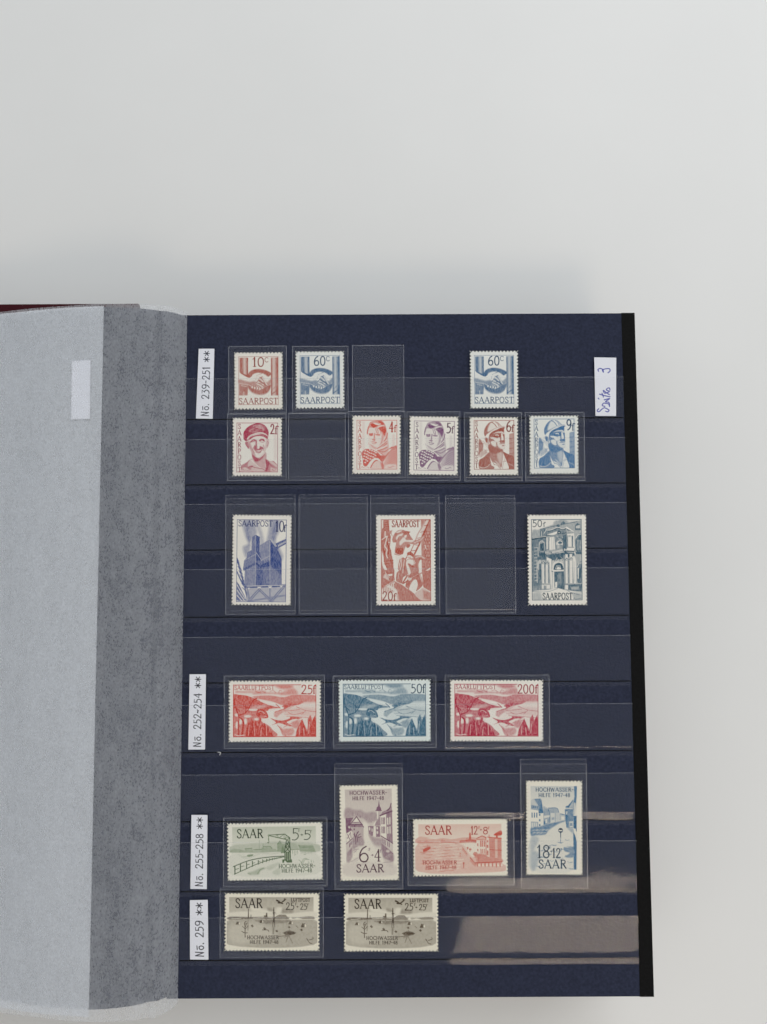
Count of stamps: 20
